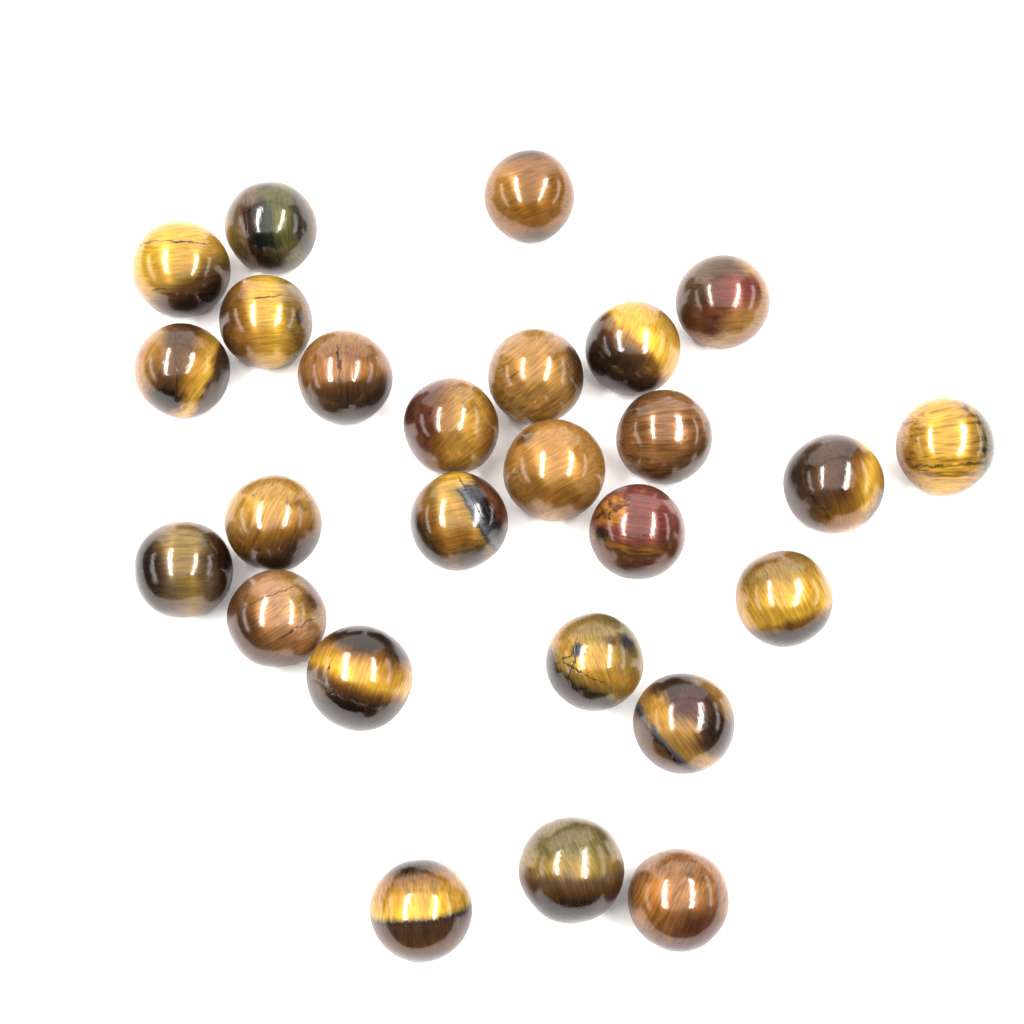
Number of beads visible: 26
